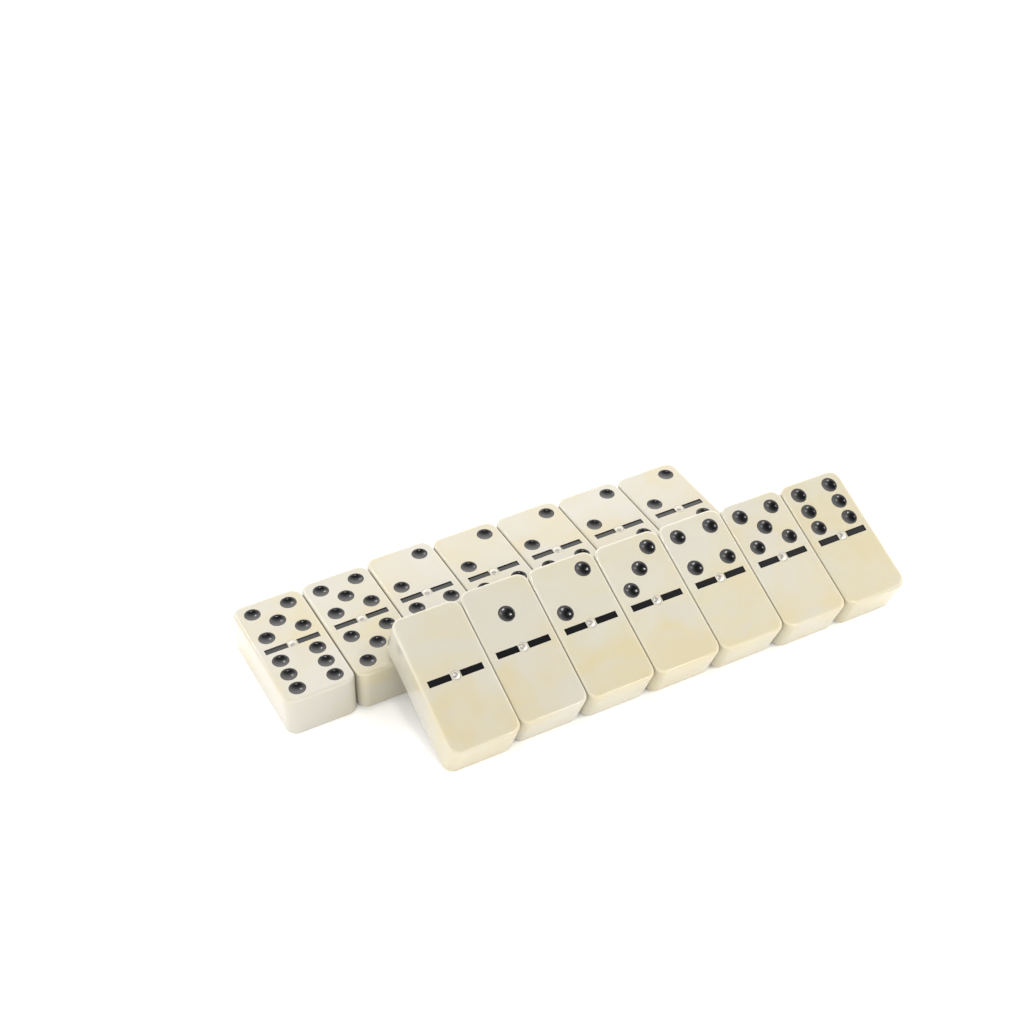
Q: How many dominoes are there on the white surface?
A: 14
